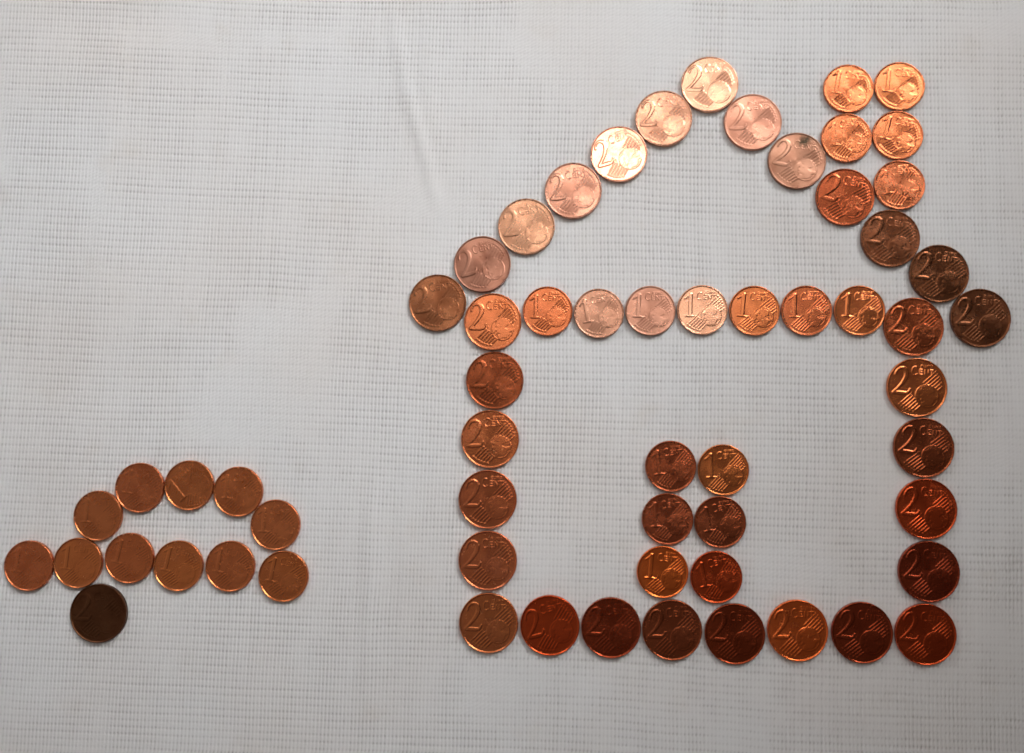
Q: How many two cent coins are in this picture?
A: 32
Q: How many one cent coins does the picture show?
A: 29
